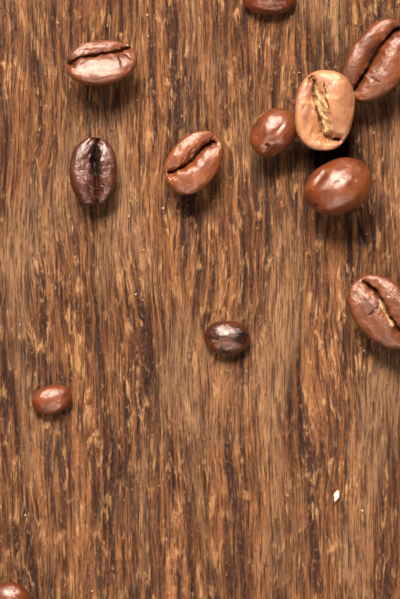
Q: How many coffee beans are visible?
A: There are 12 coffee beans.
